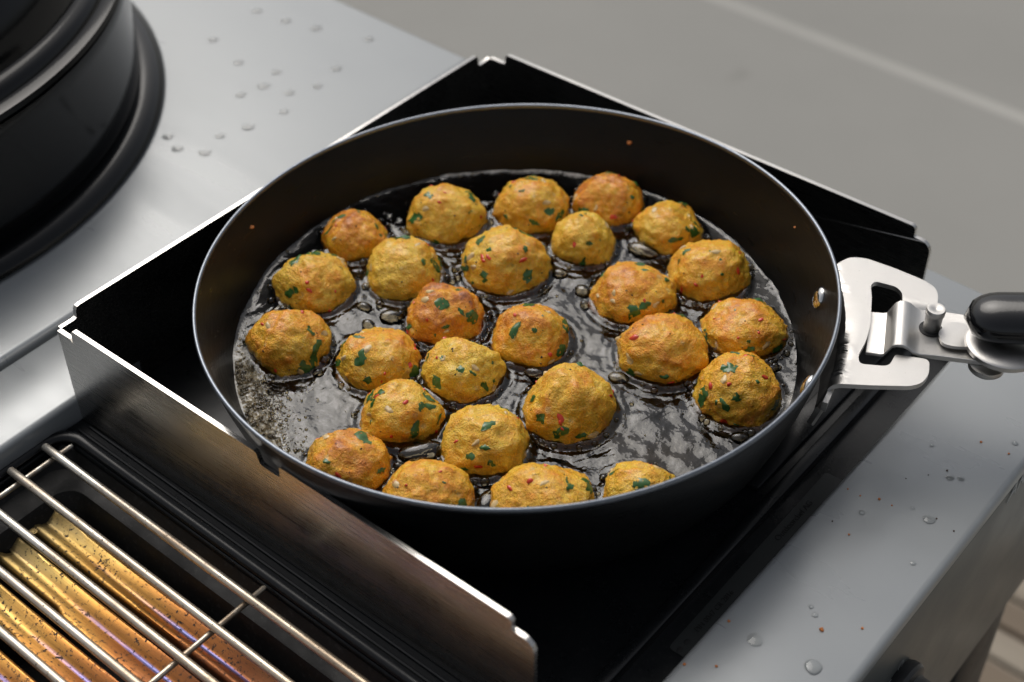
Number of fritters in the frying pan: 26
